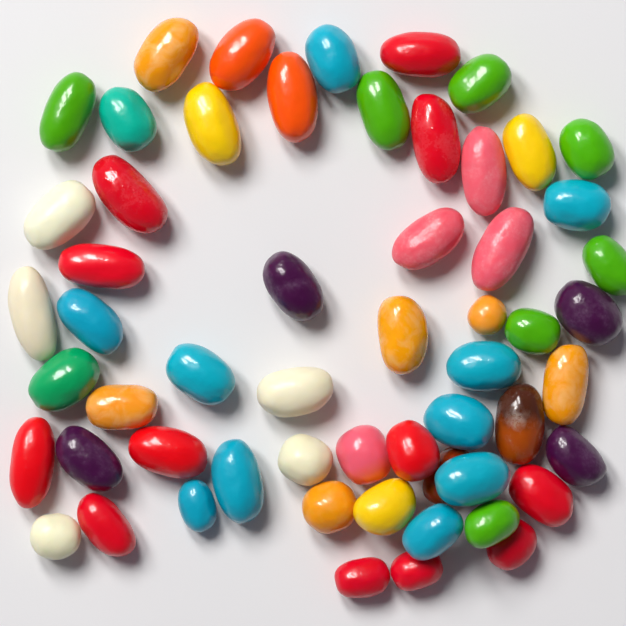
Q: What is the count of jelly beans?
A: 57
